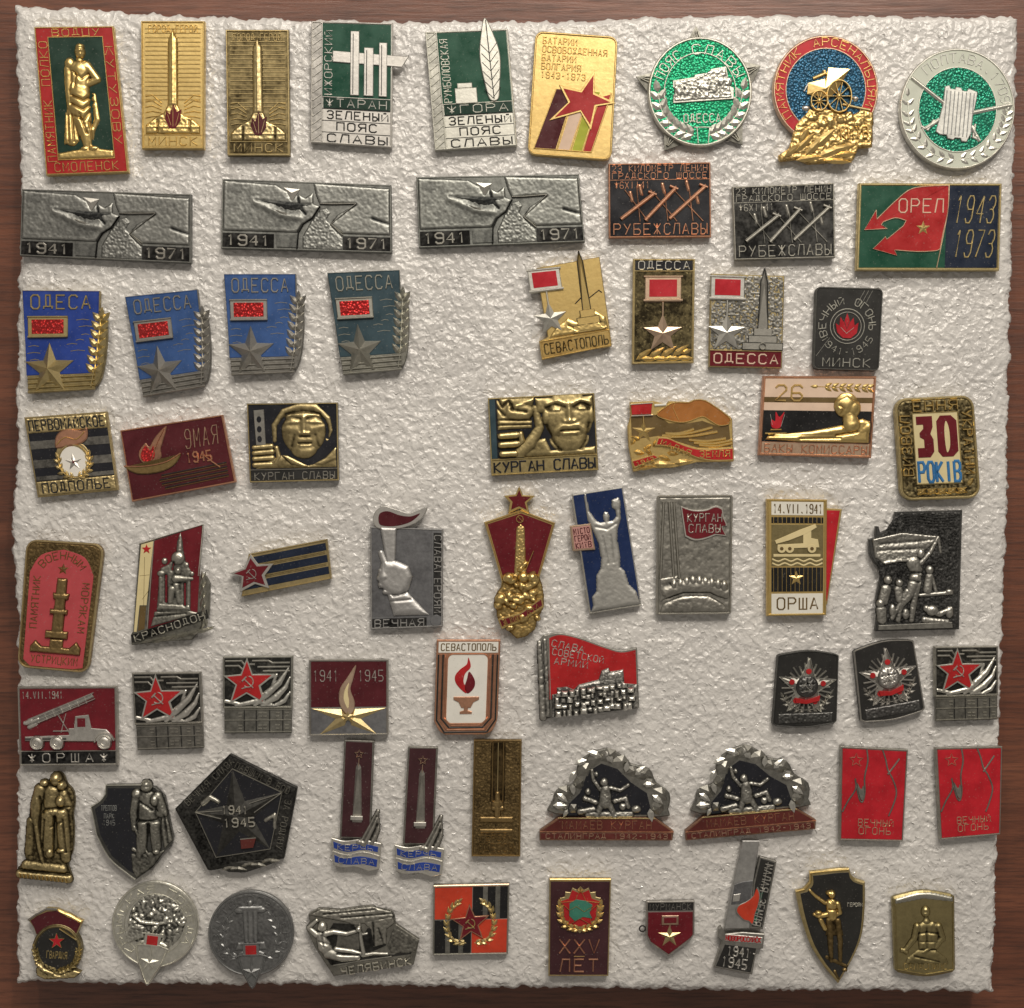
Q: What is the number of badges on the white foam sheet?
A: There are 68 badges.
